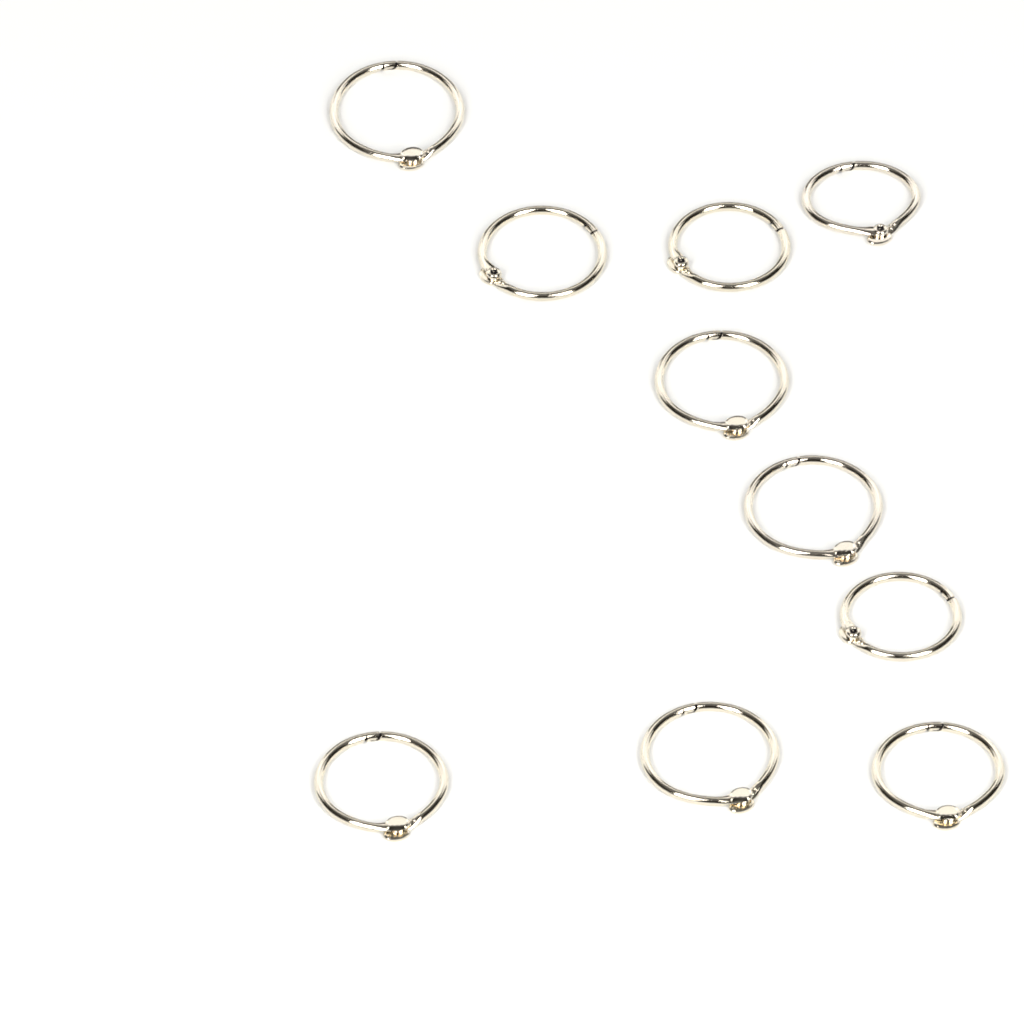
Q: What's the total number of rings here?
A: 10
